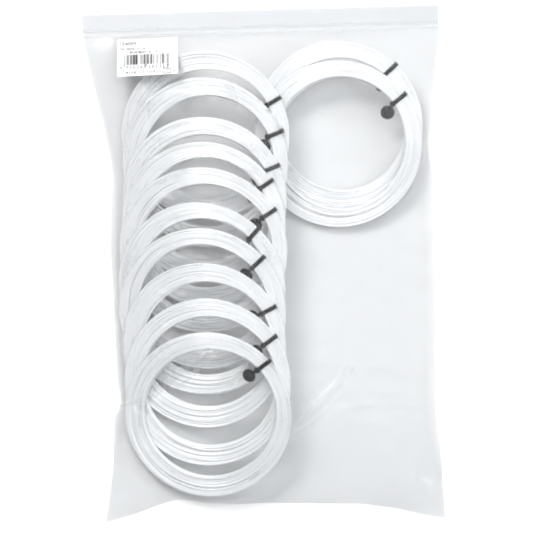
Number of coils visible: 12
